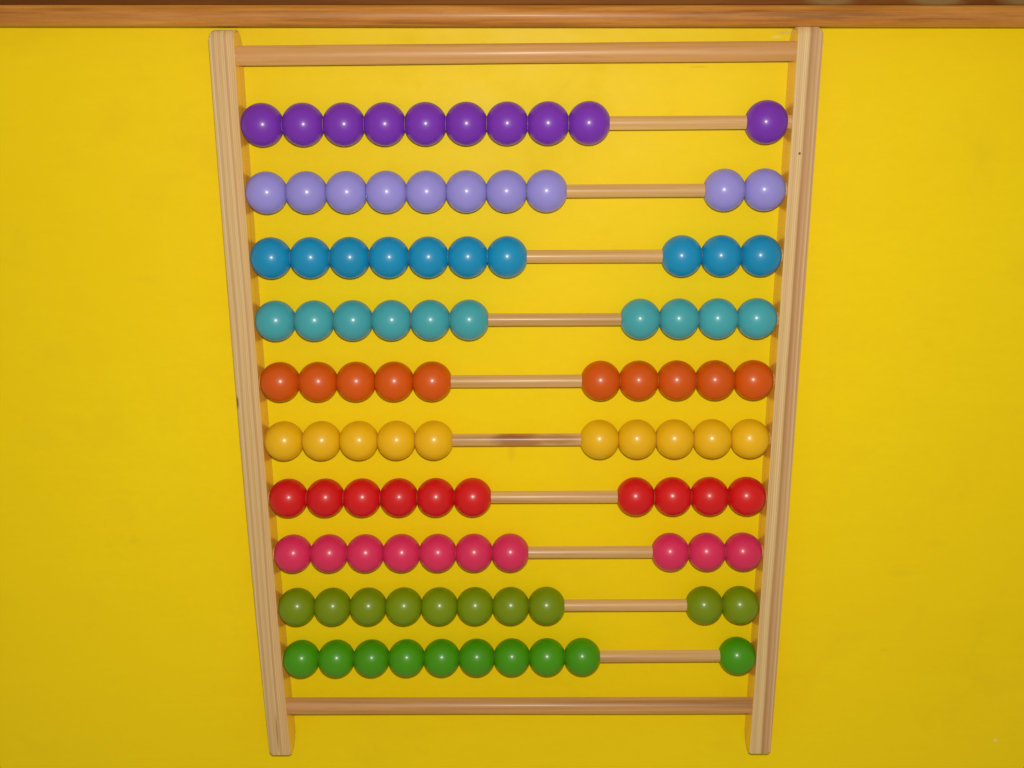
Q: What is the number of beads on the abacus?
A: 100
